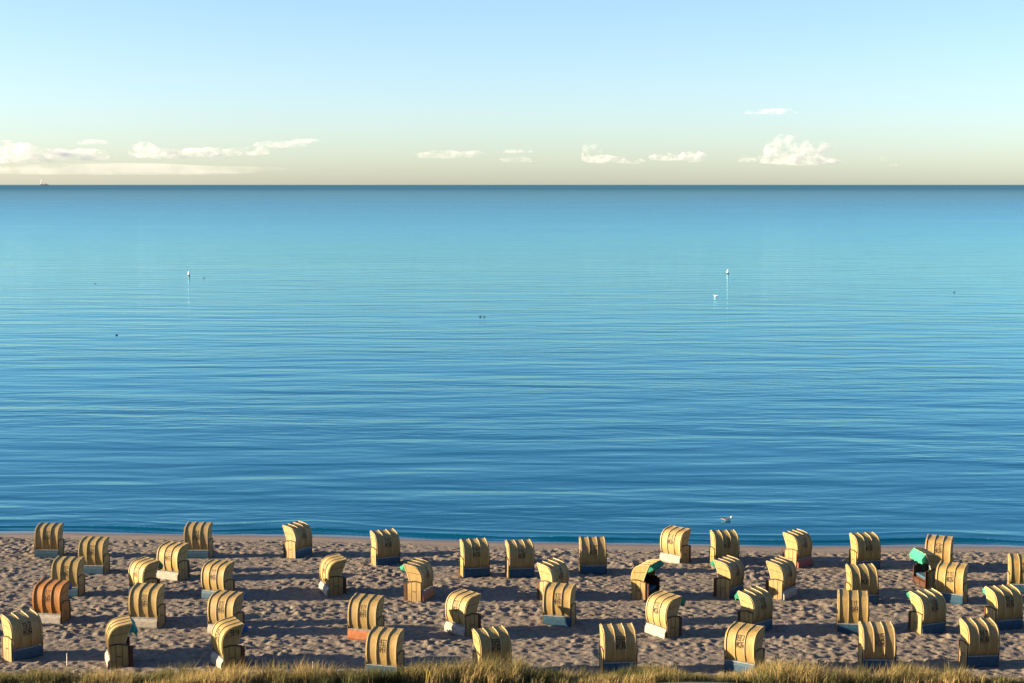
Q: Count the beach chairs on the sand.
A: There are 47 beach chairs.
